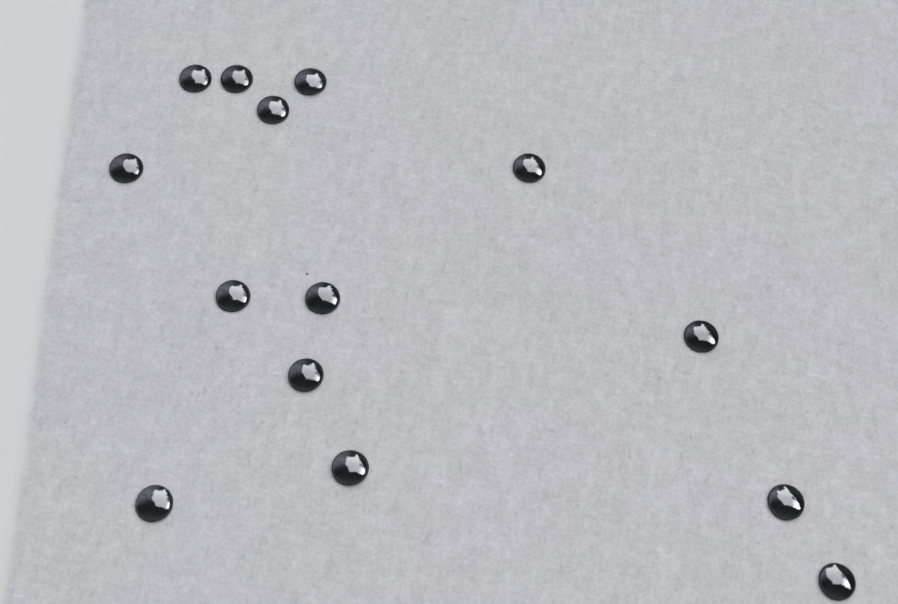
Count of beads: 14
